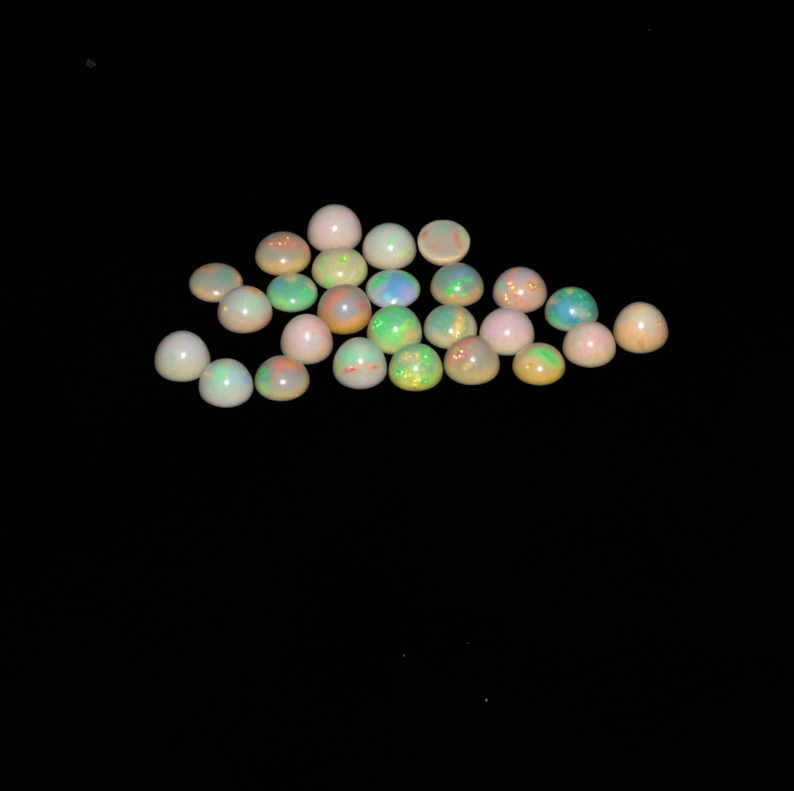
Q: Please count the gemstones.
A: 26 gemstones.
